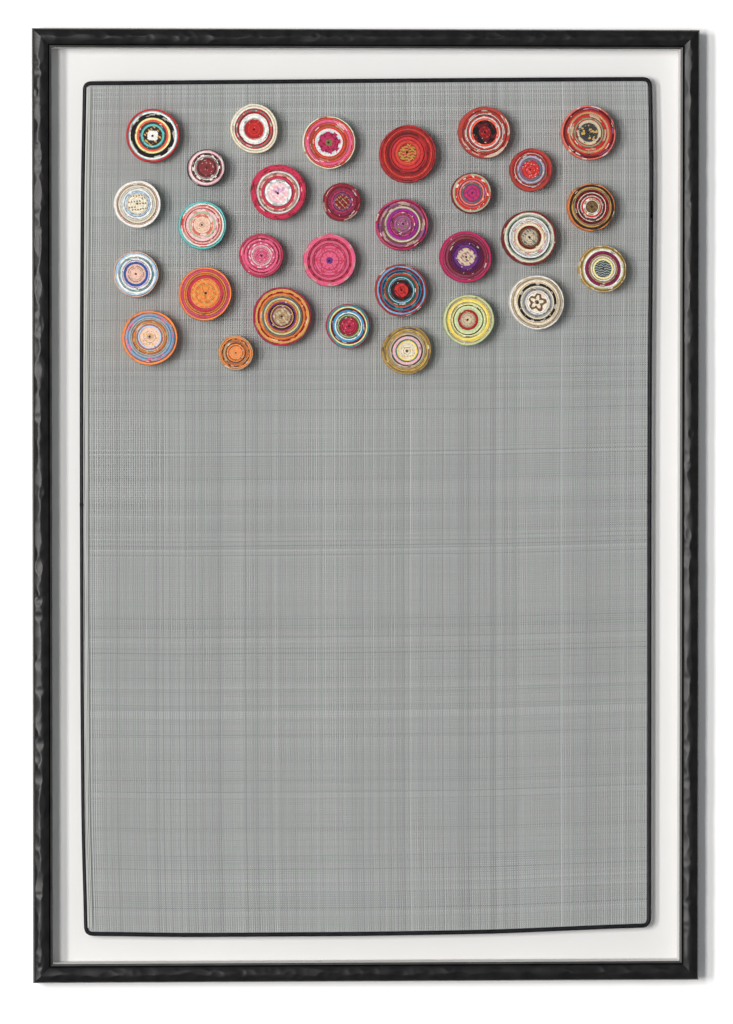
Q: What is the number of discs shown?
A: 30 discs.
